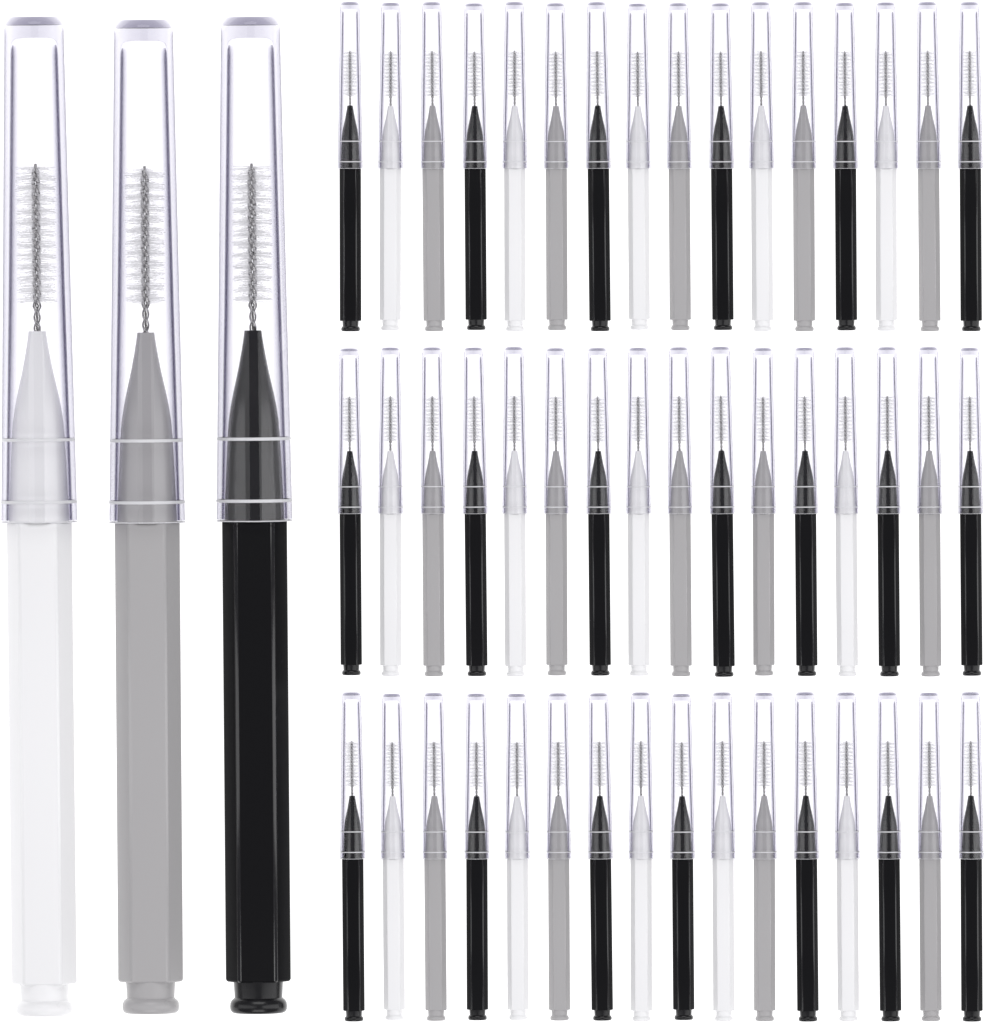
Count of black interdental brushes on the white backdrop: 21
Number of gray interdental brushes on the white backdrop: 15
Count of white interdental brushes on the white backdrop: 15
